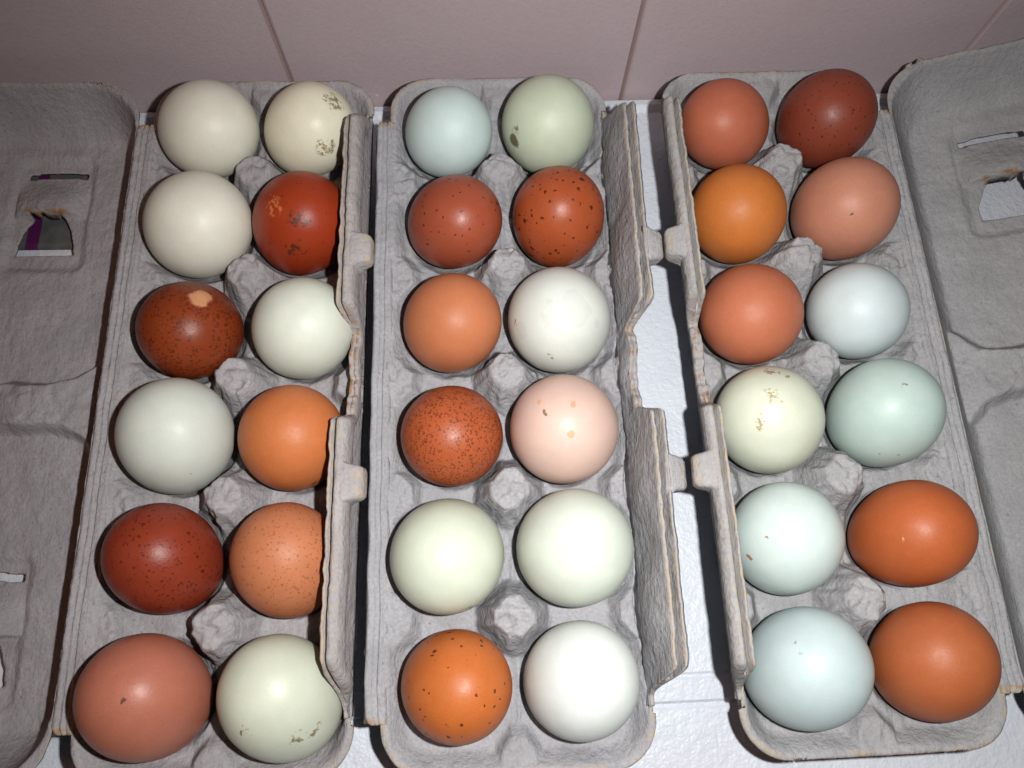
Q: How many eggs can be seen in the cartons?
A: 36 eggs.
